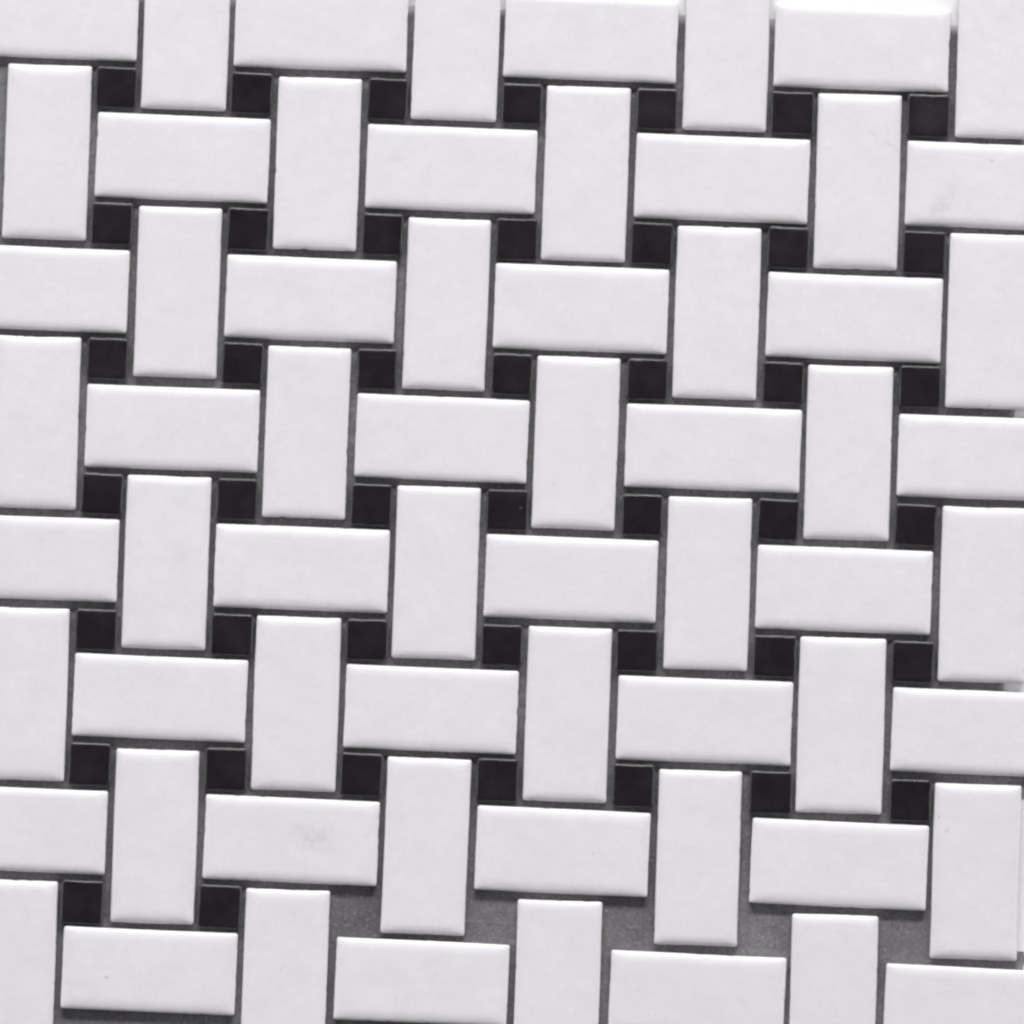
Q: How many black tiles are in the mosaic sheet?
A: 44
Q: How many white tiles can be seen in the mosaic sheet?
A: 64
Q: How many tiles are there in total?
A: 108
